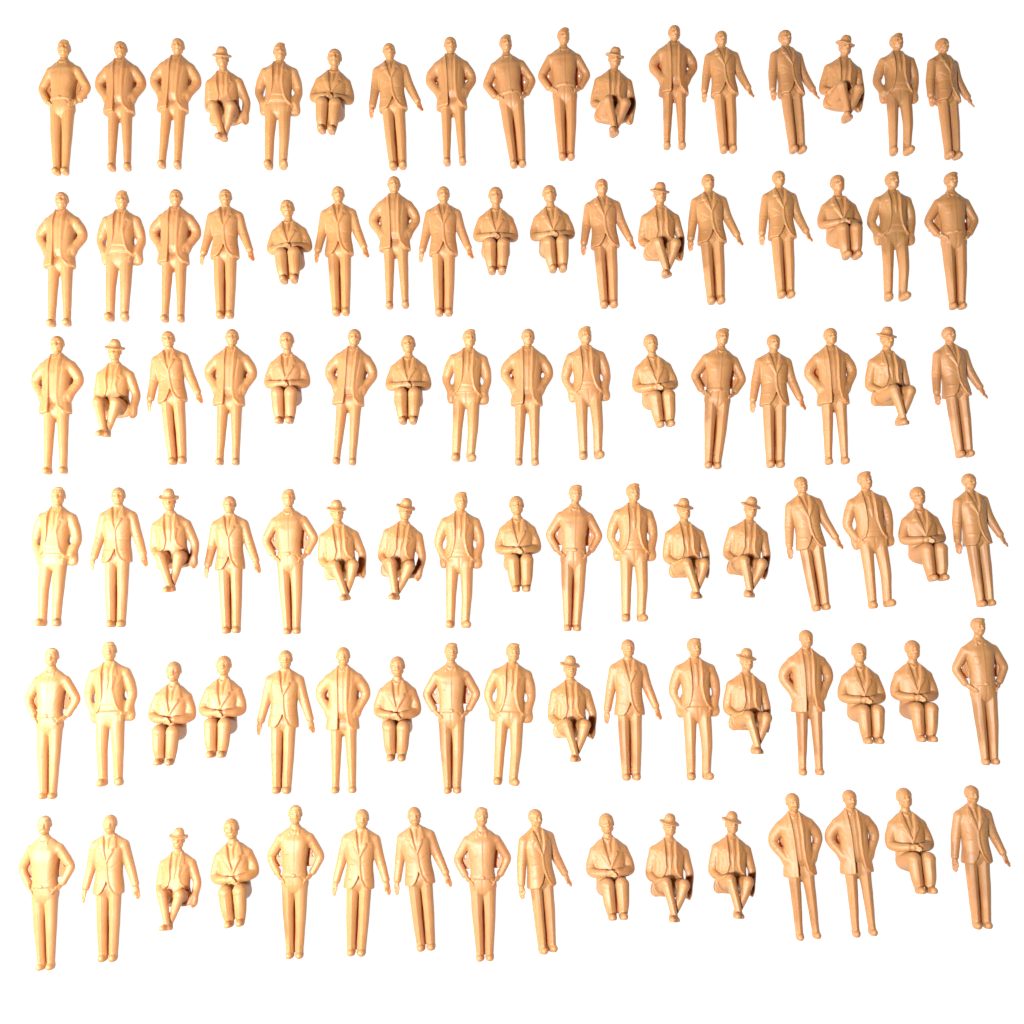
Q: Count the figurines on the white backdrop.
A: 100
